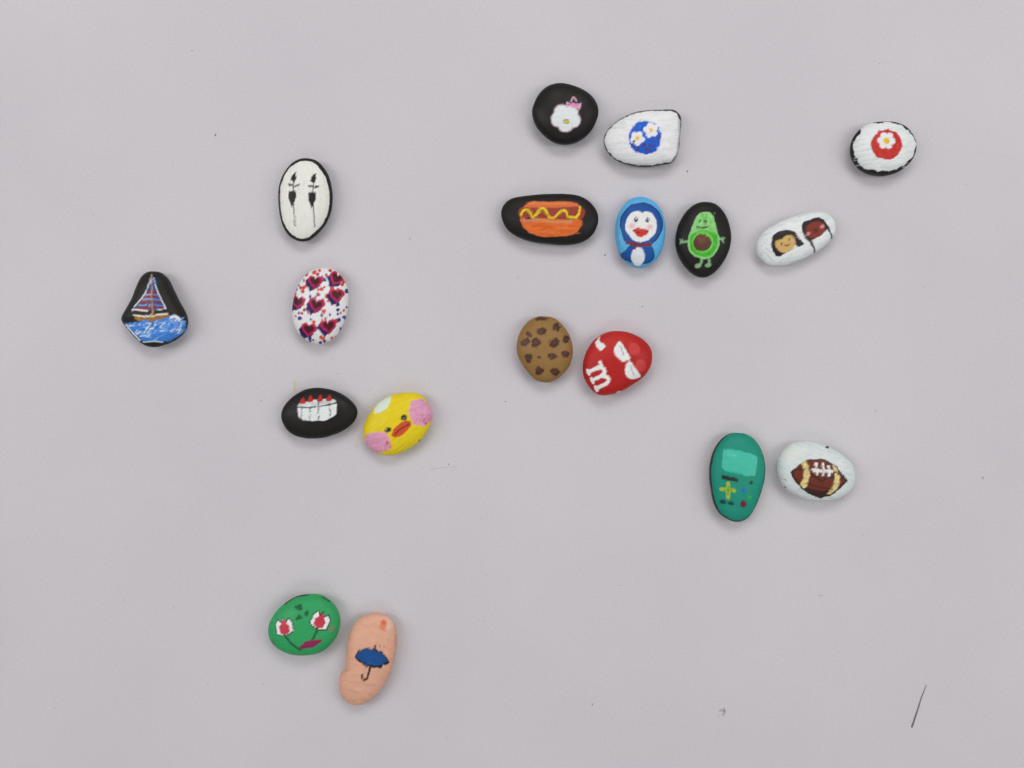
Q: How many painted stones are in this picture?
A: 18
